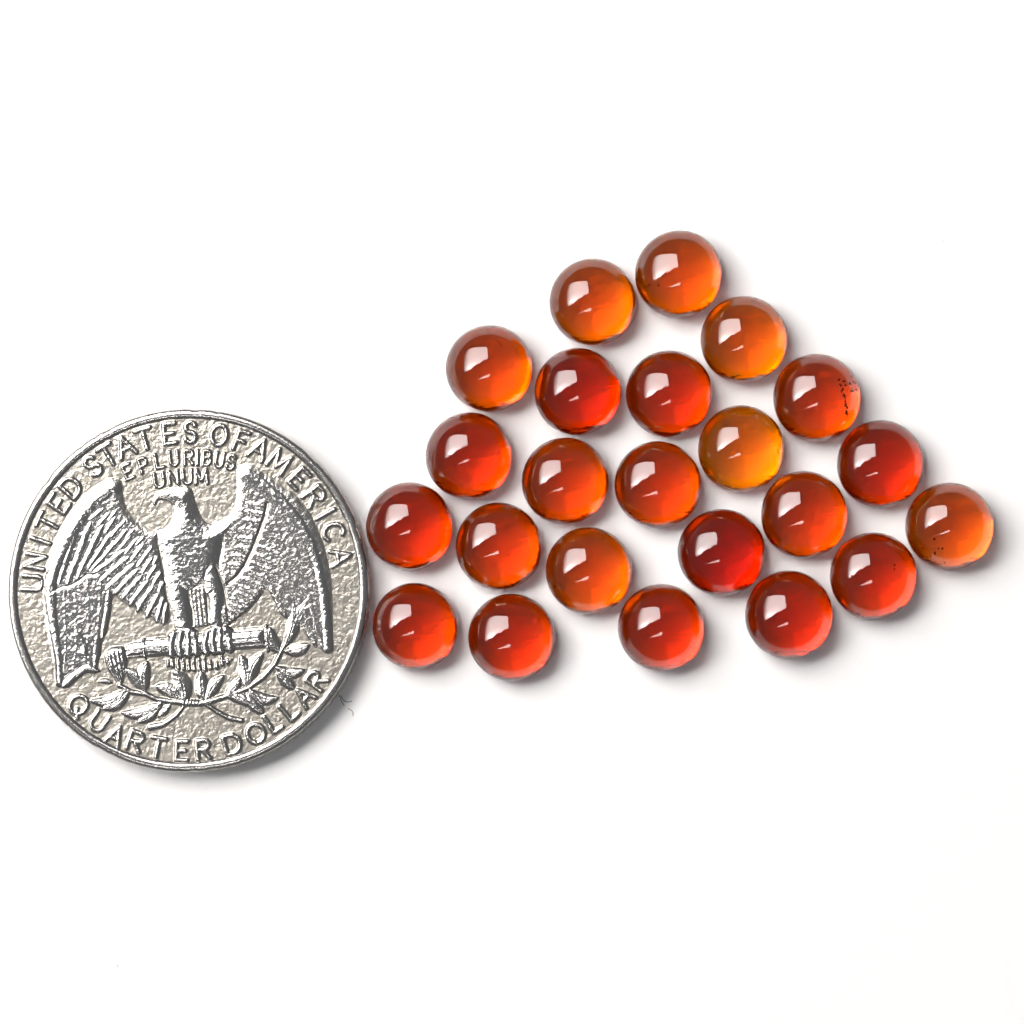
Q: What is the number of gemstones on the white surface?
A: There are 23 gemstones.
